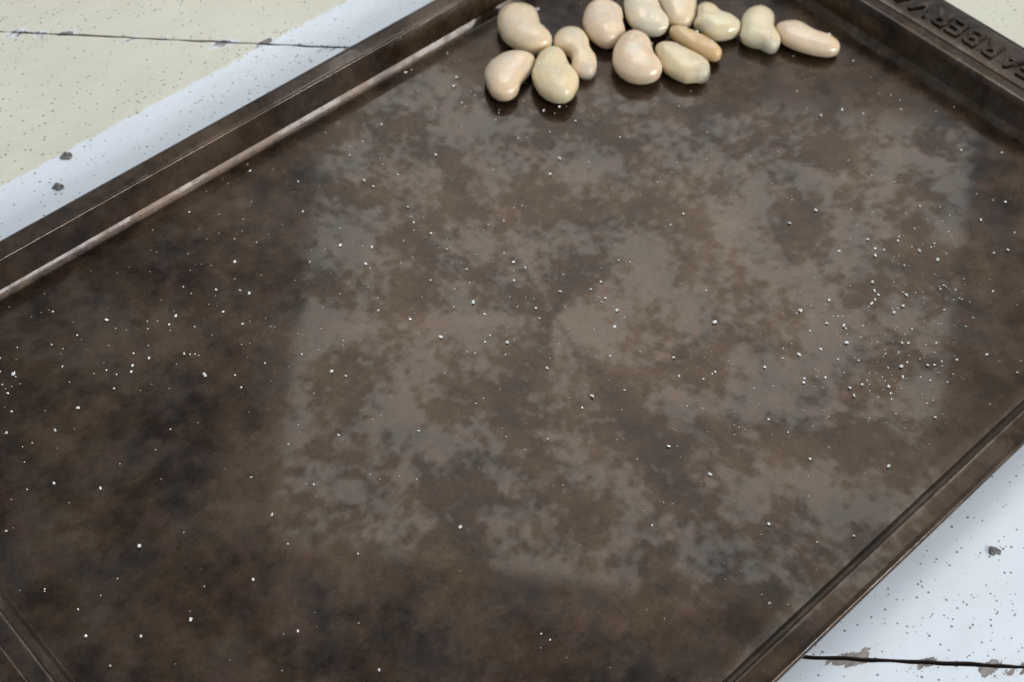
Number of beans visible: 13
